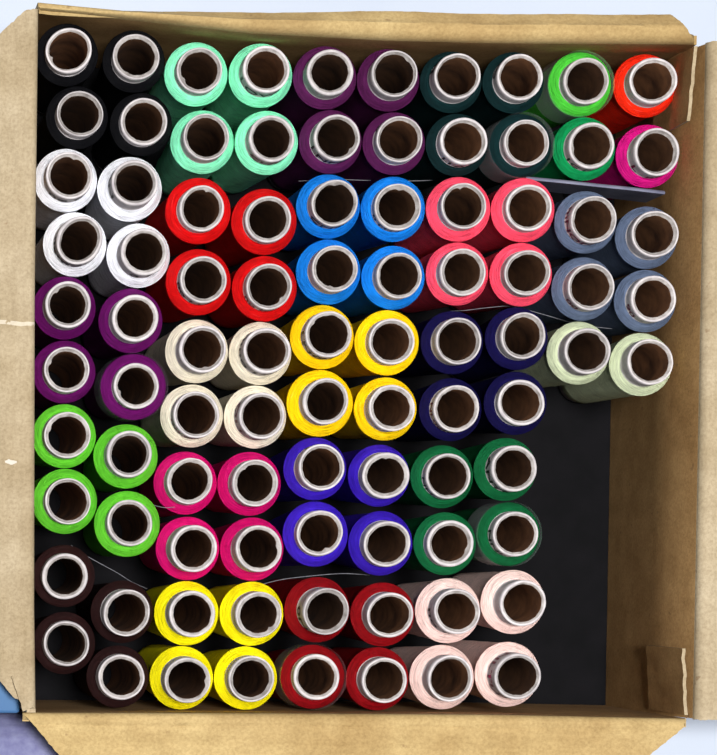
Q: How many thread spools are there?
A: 90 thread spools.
